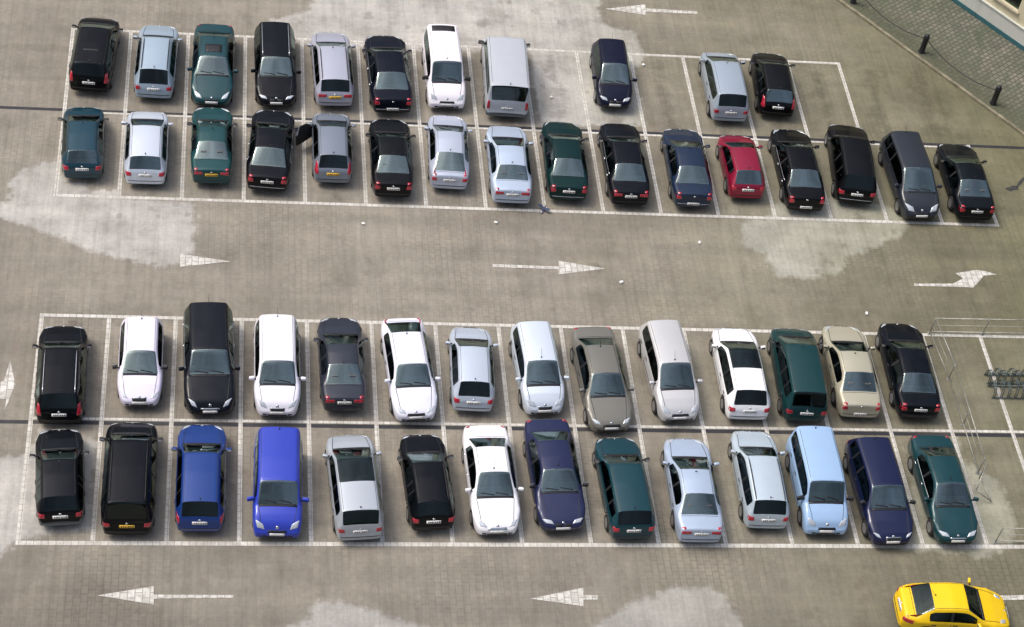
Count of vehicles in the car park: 56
